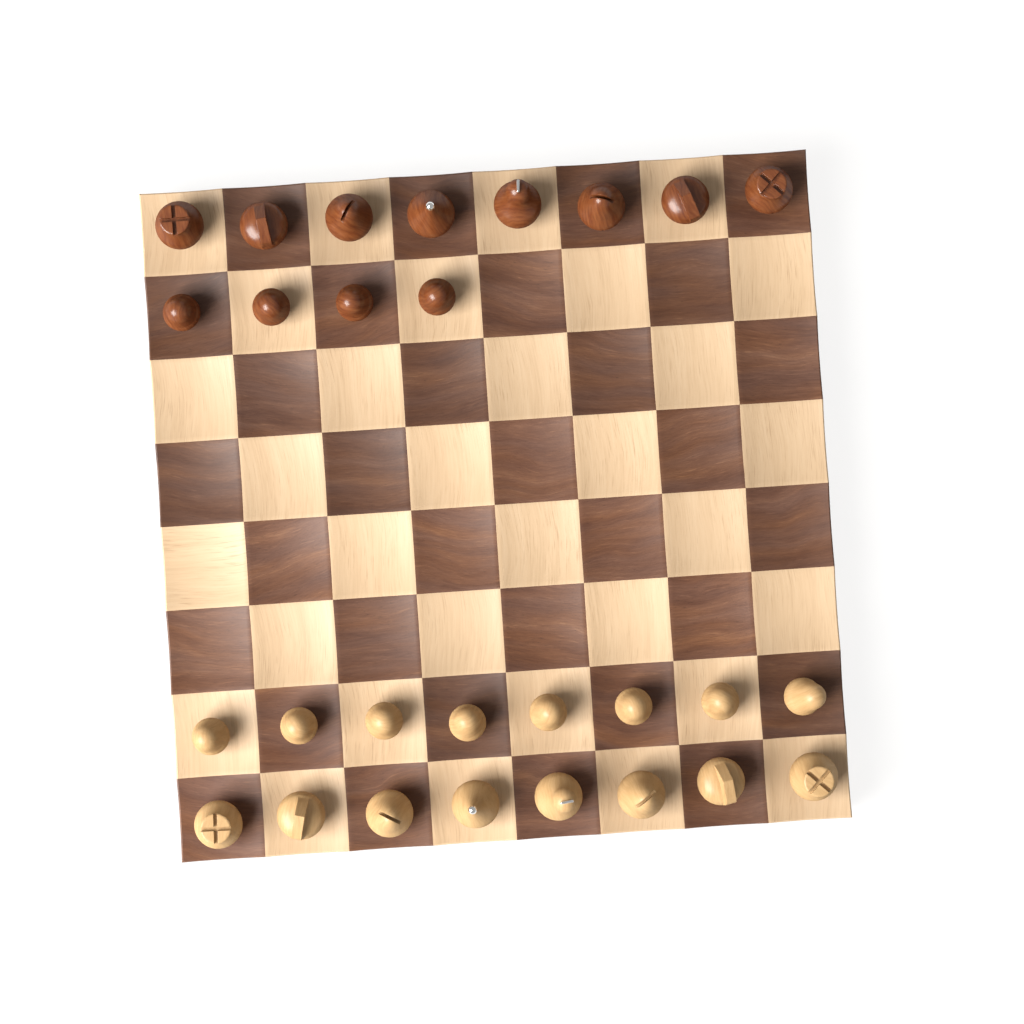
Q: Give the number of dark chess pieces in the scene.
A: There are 12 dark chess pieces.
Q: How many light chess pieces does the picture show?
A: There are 16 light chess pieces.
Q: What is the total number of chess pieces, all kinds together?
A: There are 28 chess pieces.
